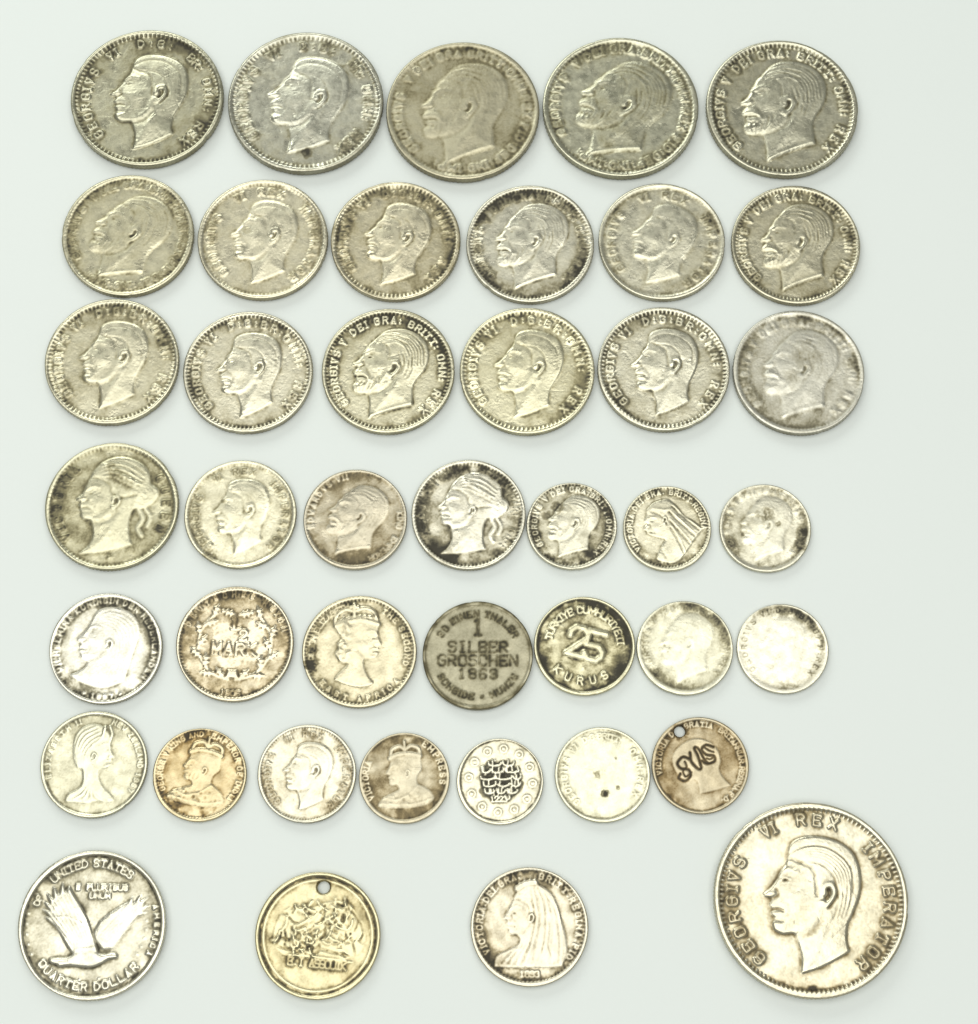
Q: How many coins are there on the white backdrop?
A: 42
